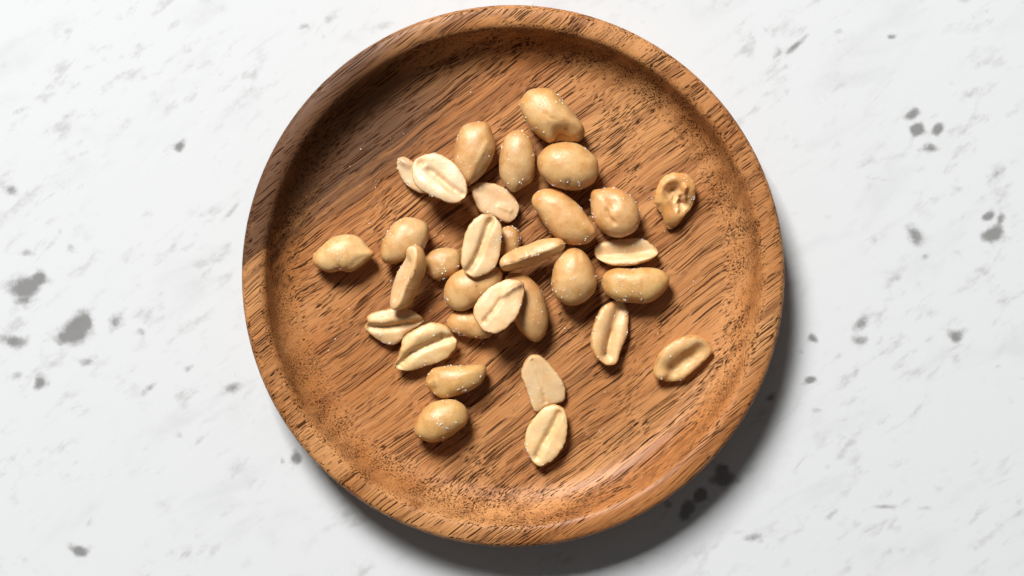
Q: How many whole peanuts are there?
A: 17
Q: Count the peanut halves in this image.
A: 15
